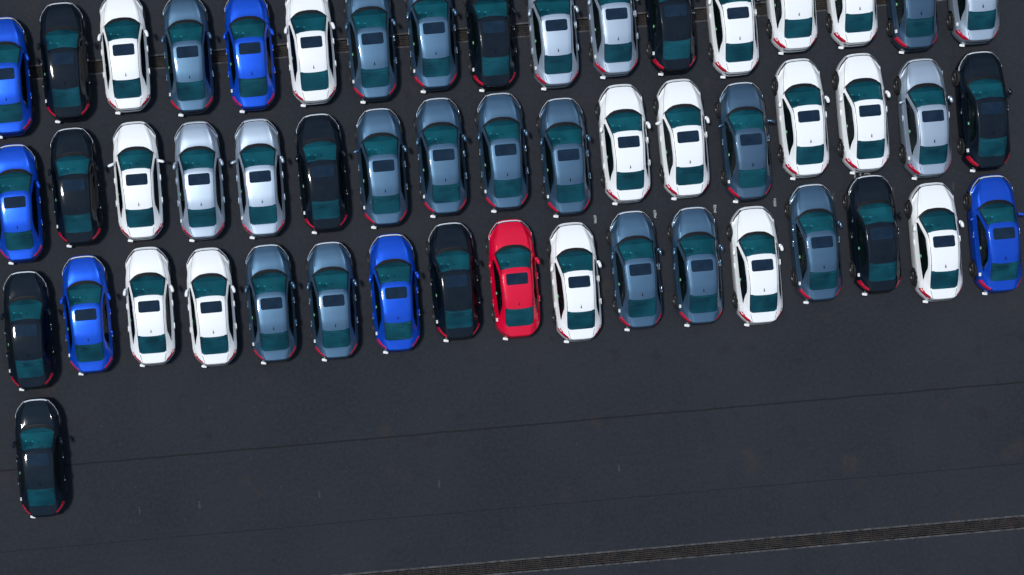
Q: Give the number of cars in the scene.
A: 52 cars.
